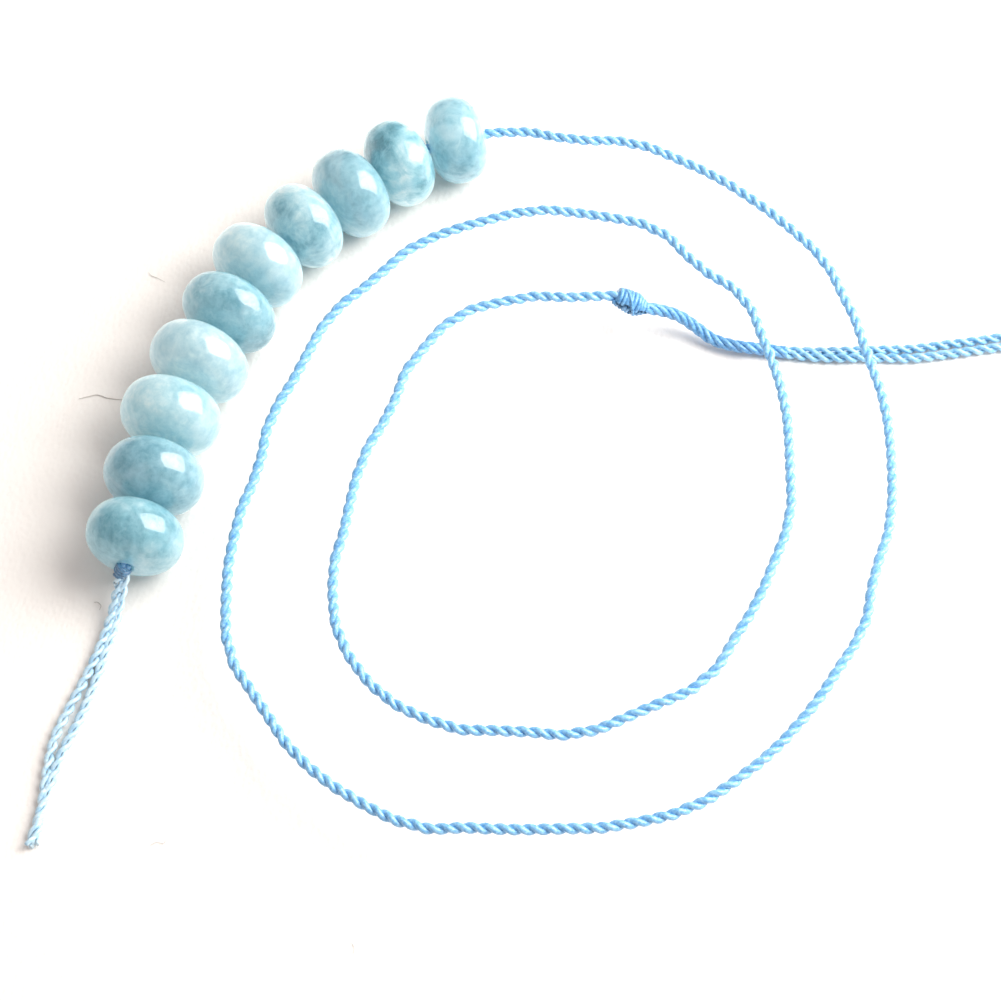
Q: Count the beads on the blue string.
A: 10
